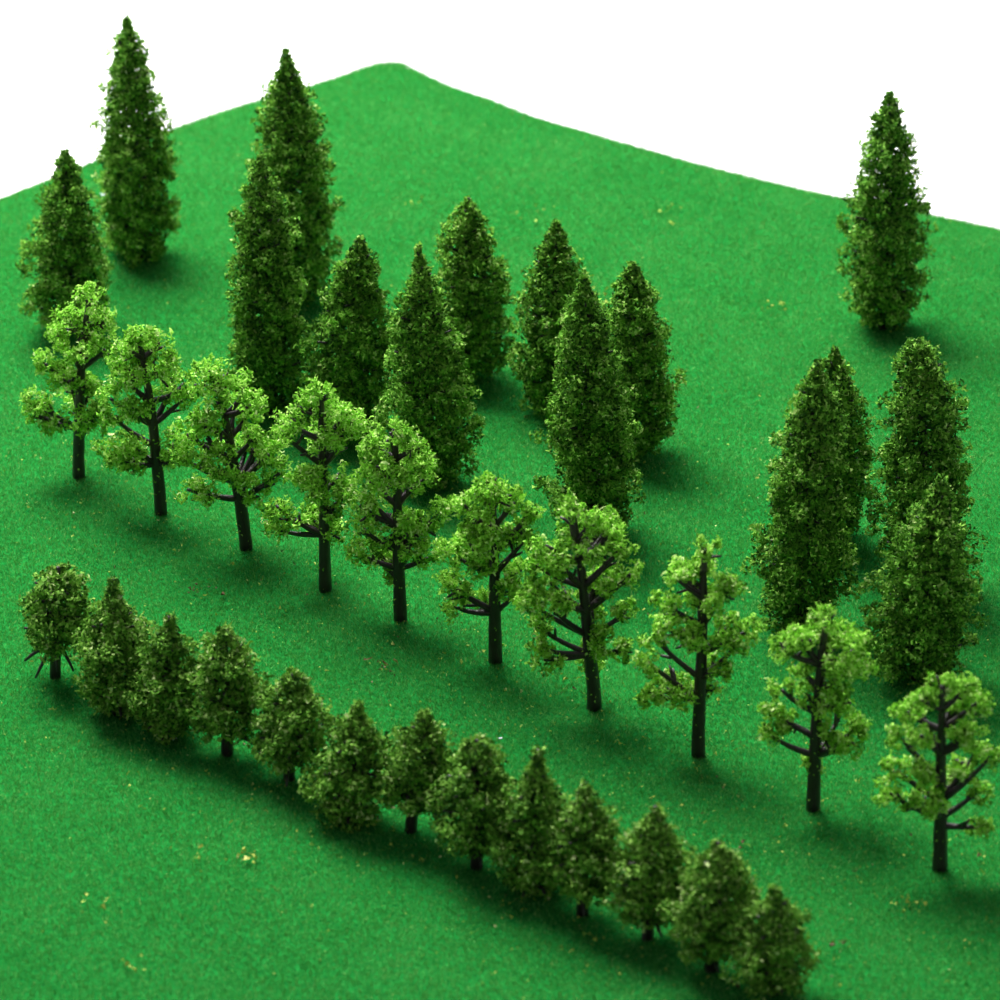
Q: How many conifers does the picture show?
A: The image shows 15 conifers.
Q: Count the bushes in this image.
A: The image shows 13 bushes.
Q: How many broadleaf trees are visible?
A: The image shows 10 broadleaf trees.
